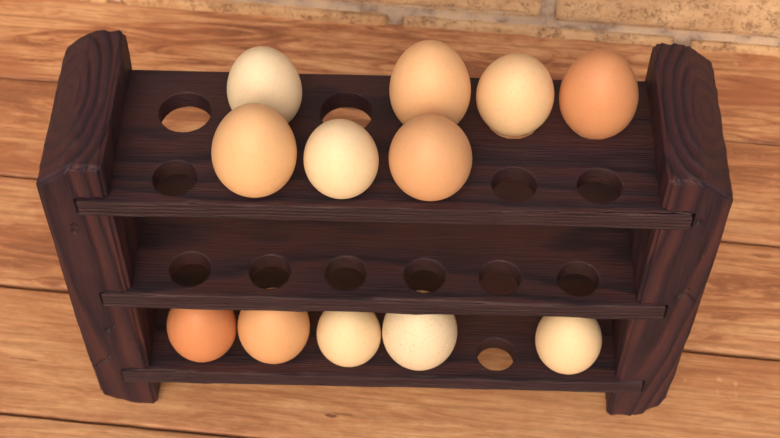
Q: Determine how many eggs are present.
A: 12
